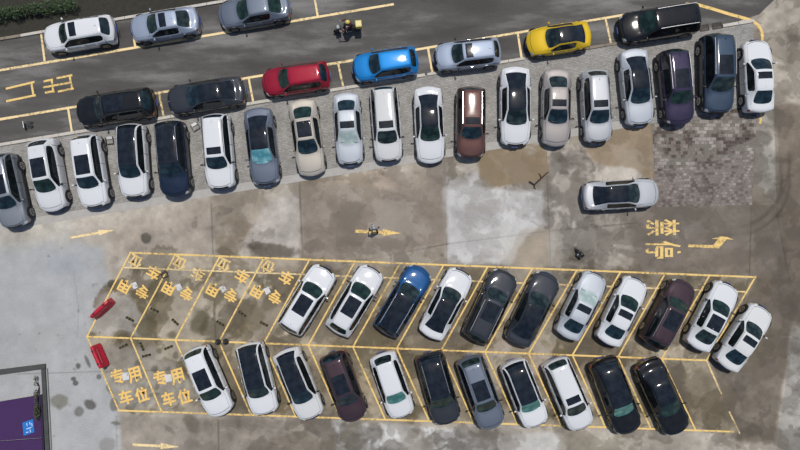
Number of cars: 52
